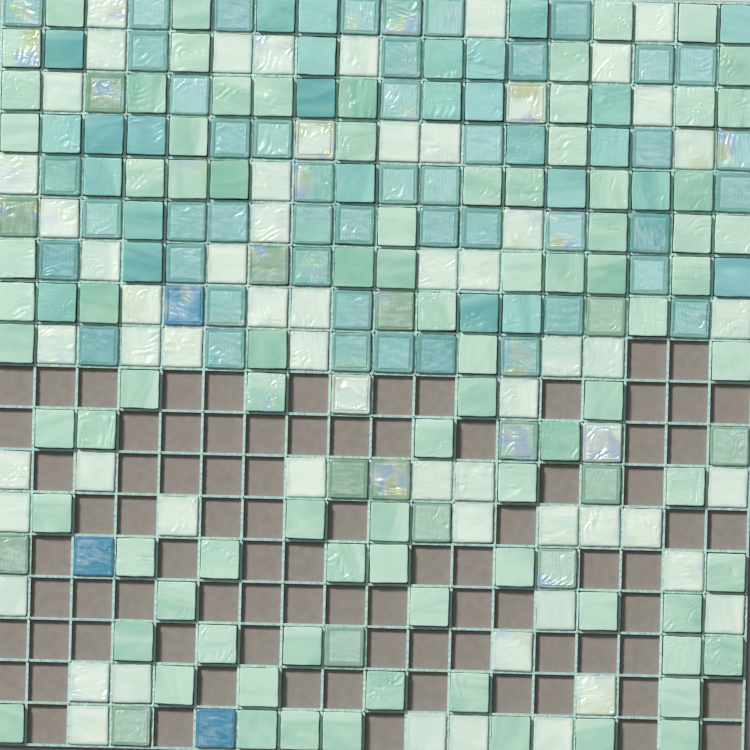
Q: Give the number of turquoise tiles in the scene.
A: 74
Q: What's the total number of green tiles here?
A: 101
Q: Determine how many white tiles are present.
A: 61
